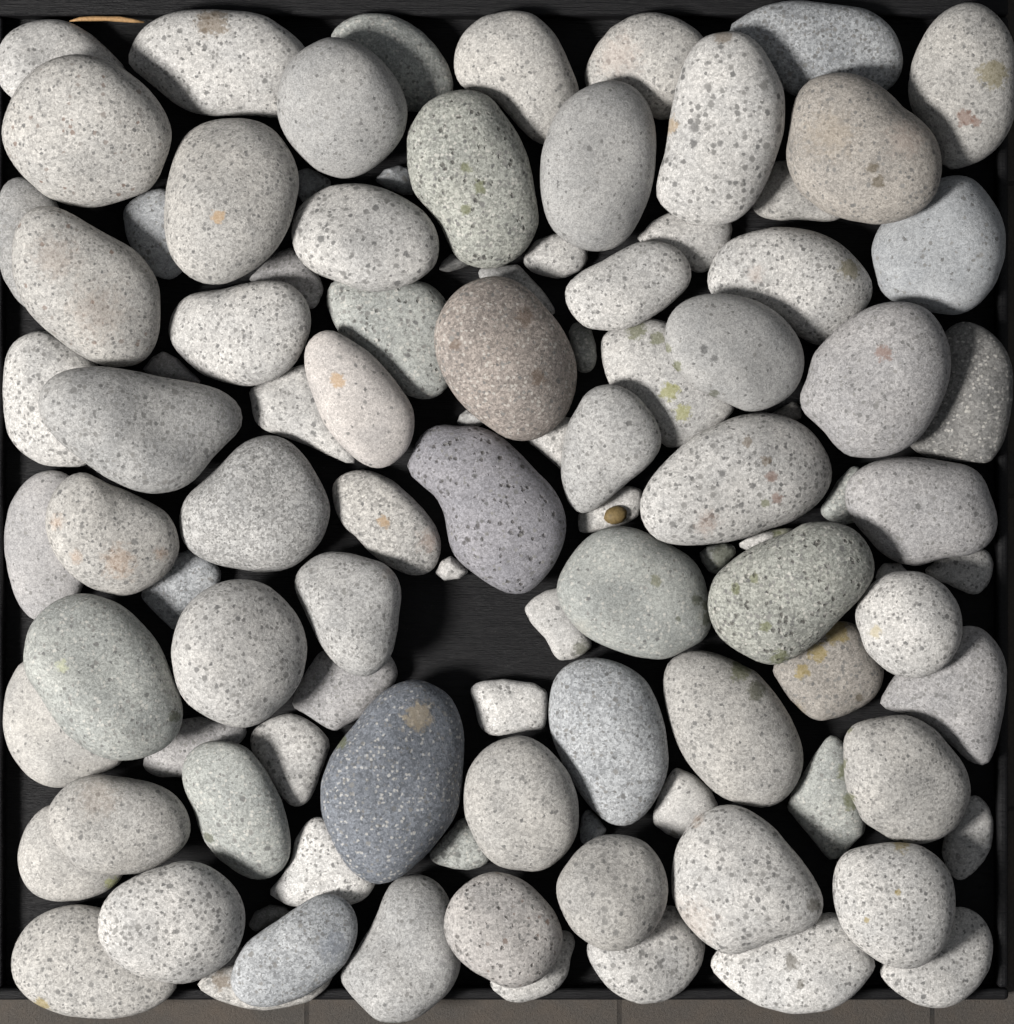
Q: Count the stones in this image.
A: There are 103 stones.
